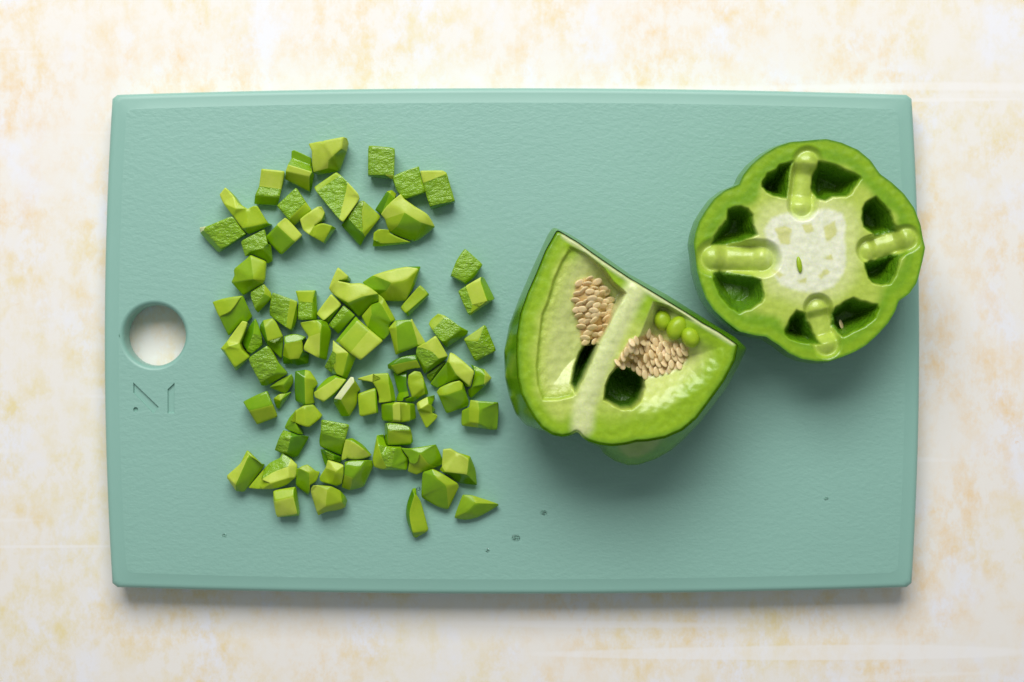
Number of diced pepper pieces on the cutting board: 79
